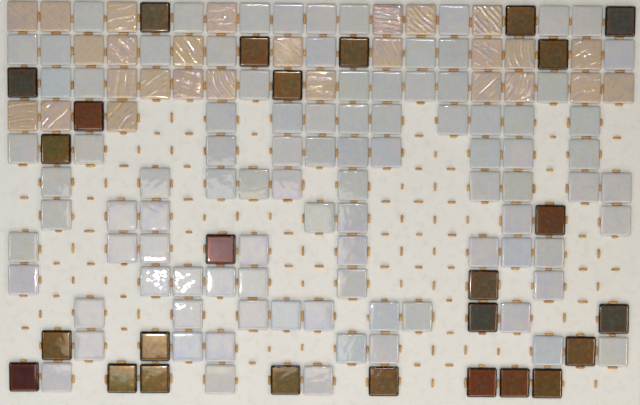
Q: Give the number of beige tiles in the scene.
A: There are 27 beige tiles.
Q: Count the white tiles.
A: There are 94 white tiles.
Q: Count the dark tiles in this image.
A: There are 26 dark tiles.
